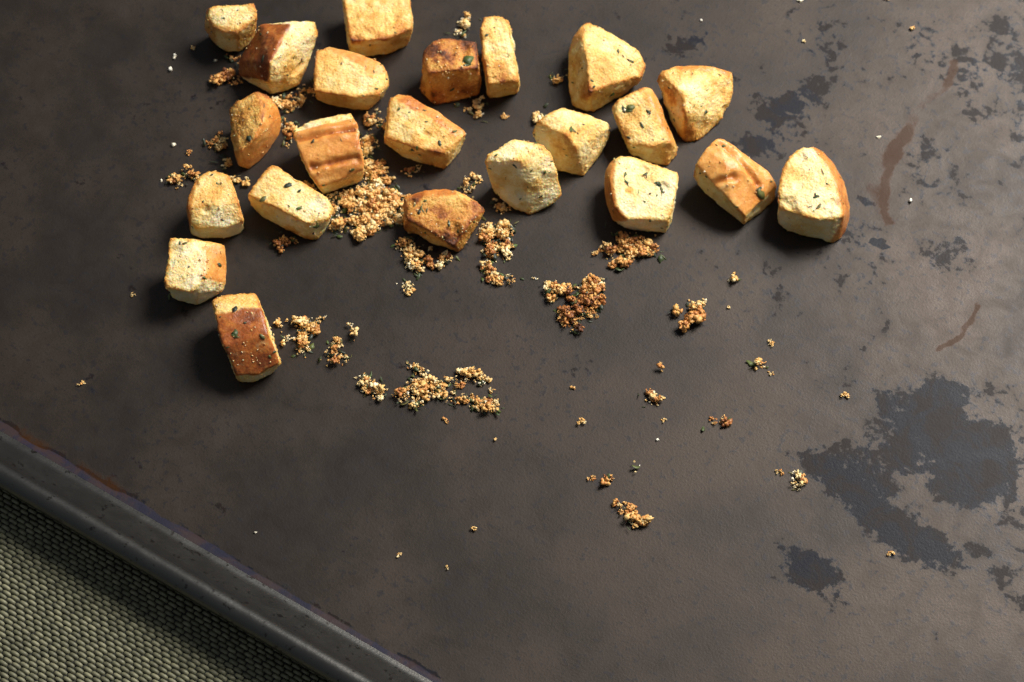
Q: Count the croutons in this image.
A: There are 22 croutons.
